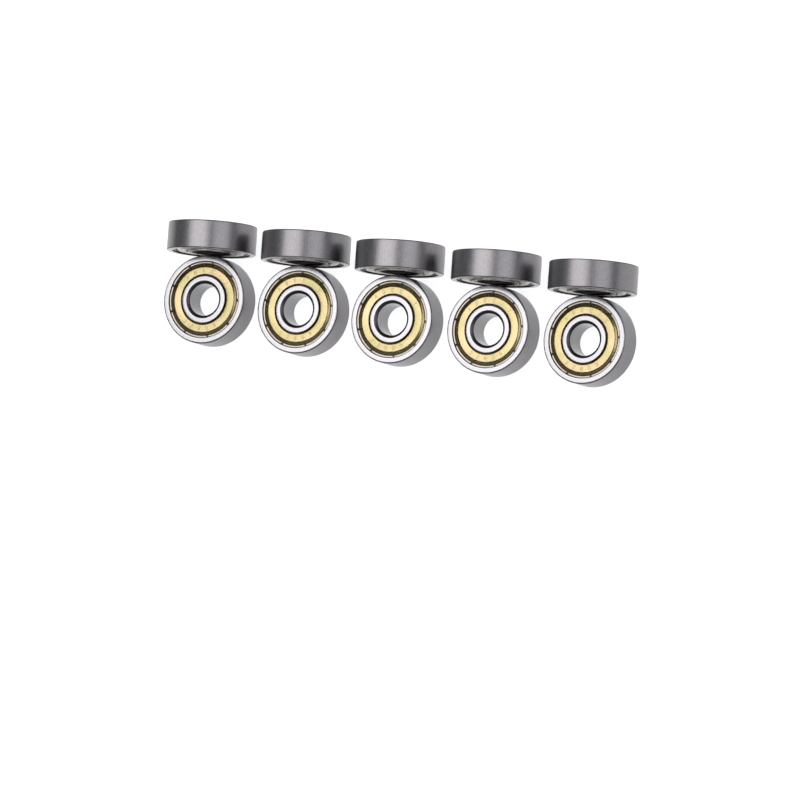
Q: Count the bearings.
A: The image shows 10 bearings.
